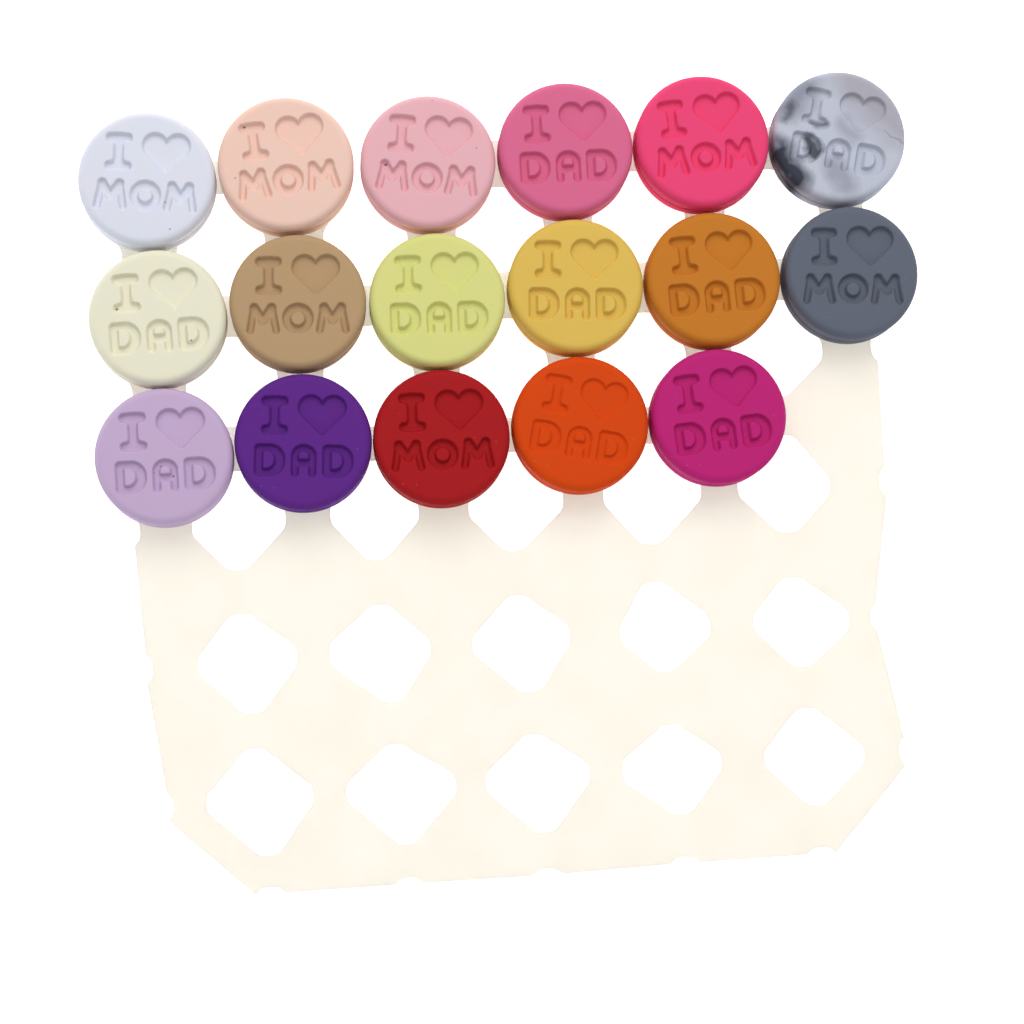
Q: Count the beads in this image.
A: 17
